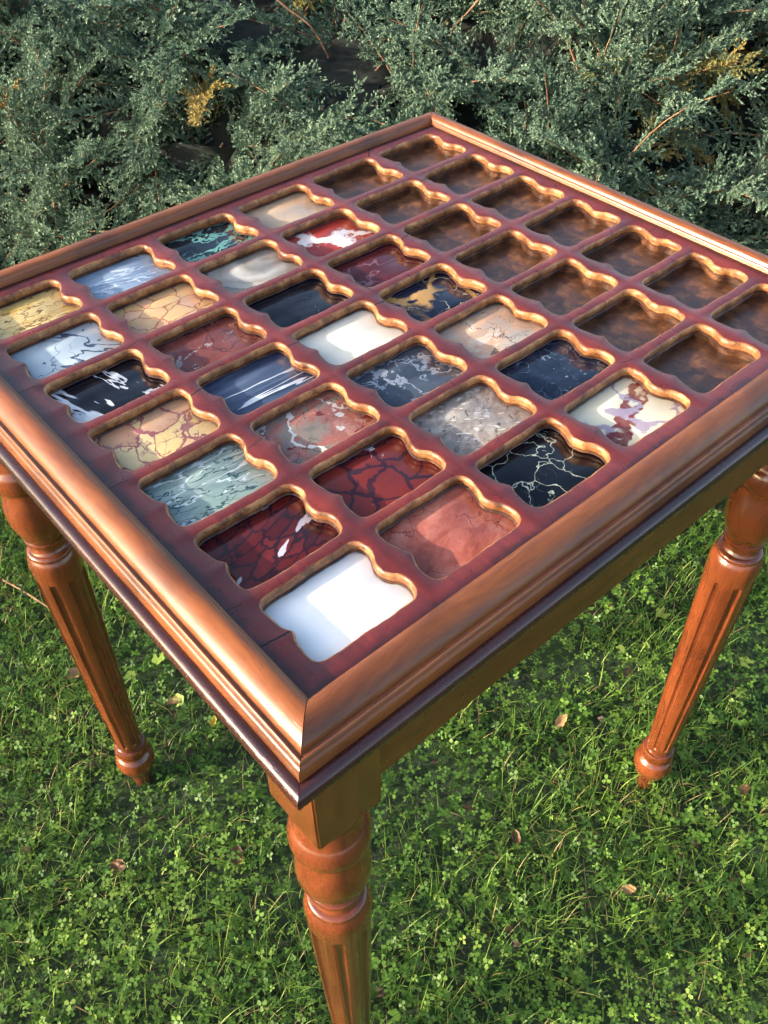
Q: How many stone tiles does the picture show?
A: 28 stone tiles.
